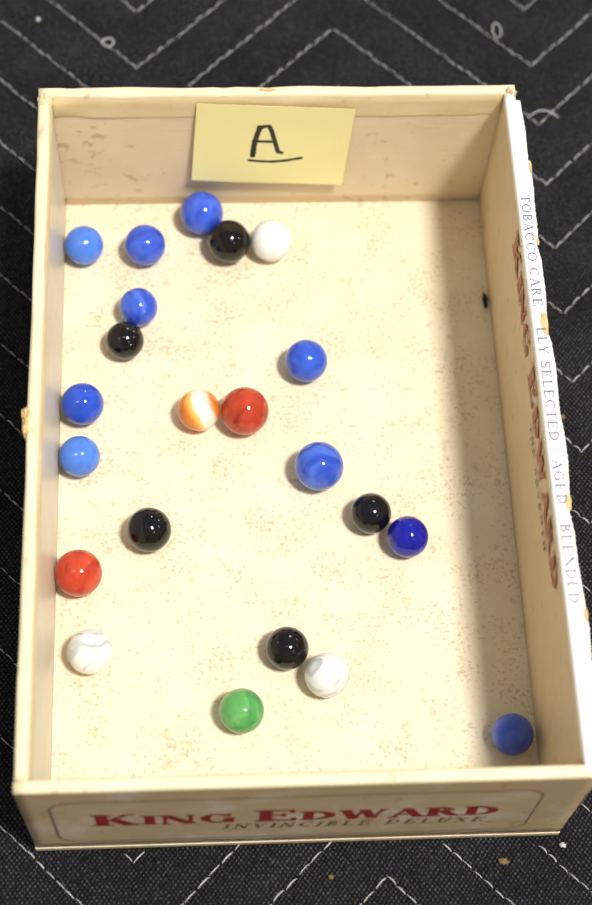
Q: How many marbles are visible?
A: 22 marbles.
